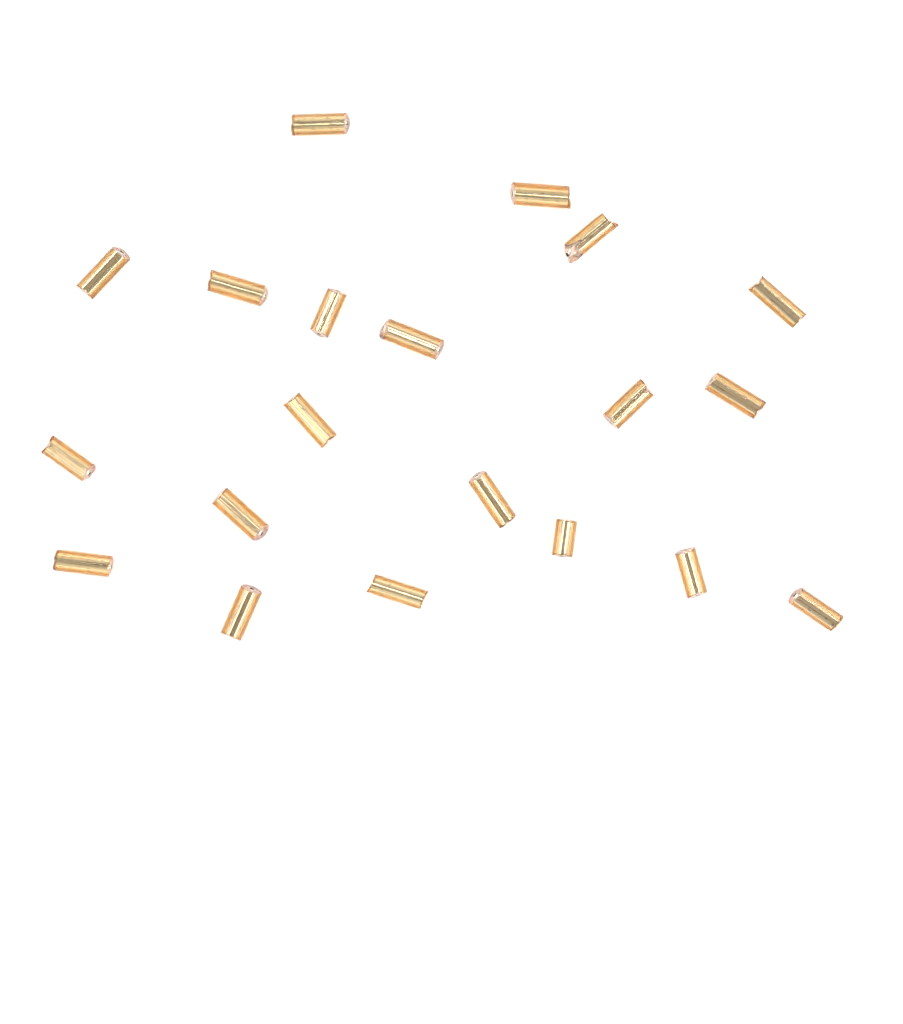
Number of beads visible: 20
